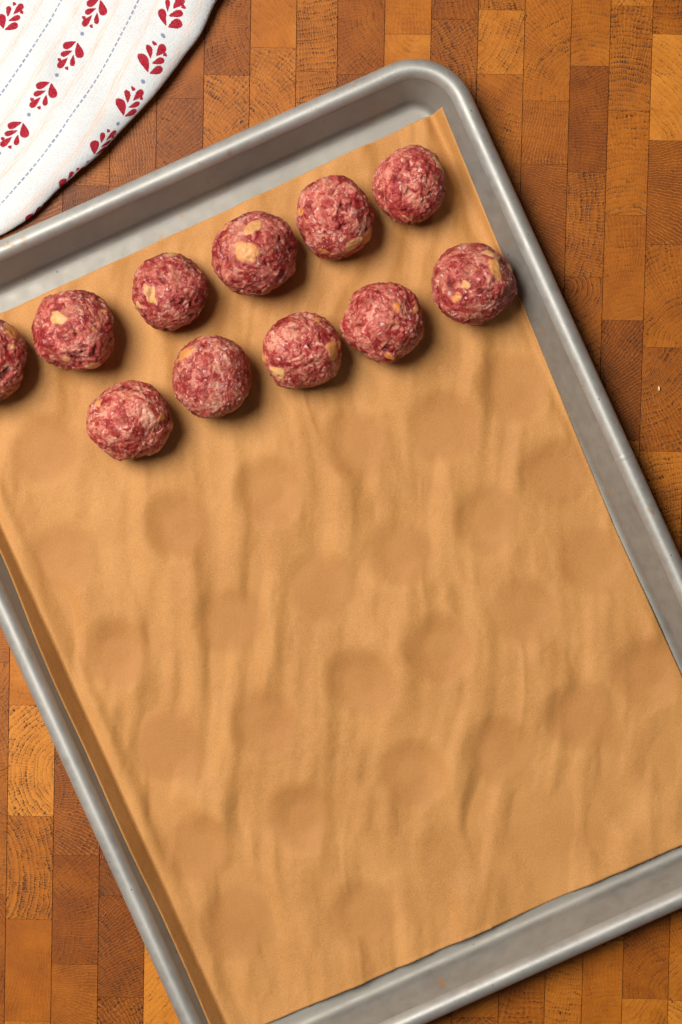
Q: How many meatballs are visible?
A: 11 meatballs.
